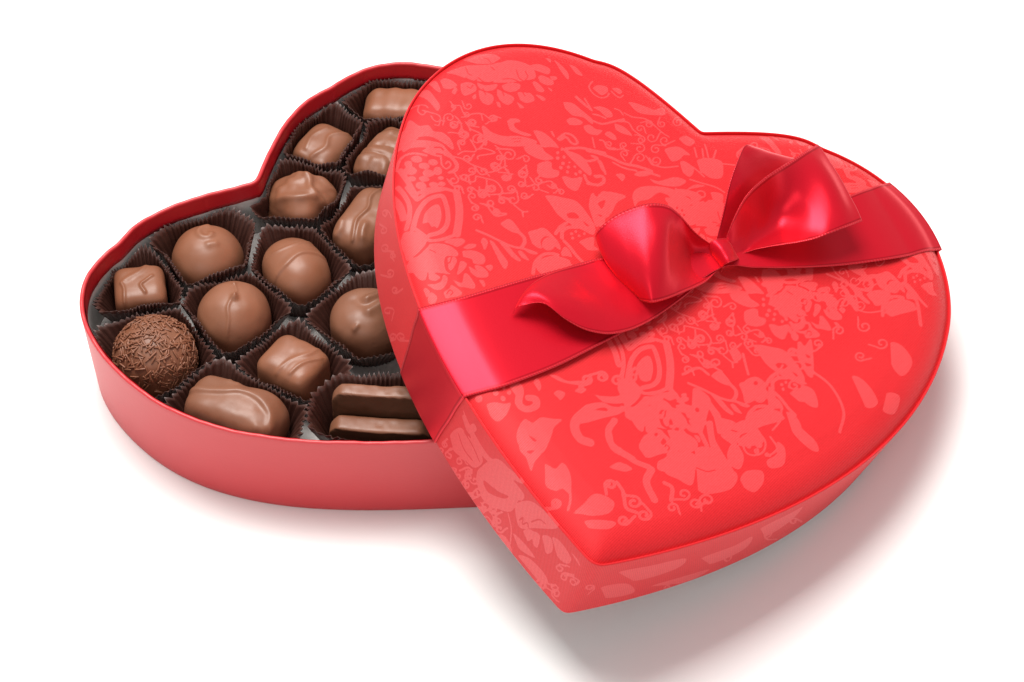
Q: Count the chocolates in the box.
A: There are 14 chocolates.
